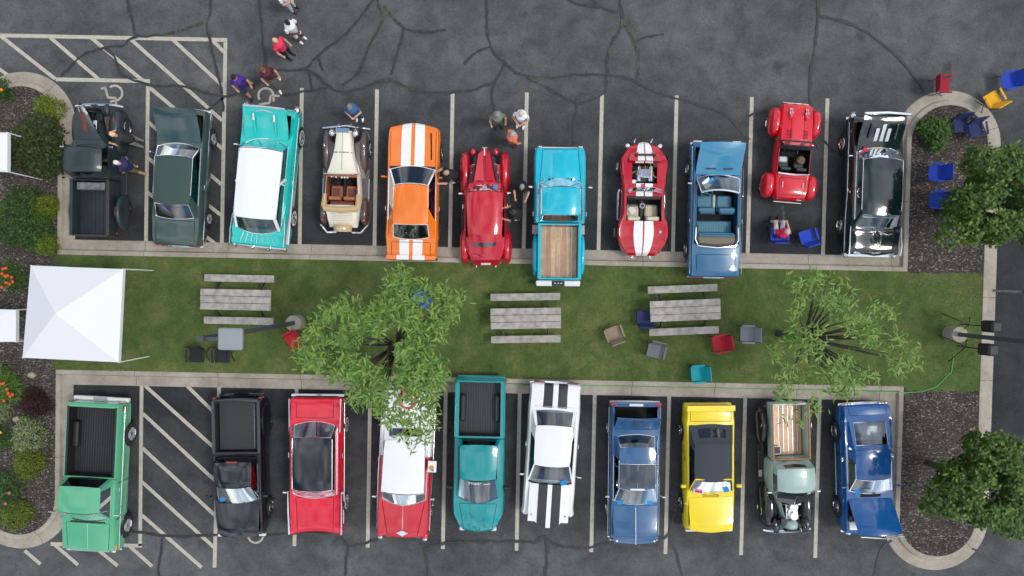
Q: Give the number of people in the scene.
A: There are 15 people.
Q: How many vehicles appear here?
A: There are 21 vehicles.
